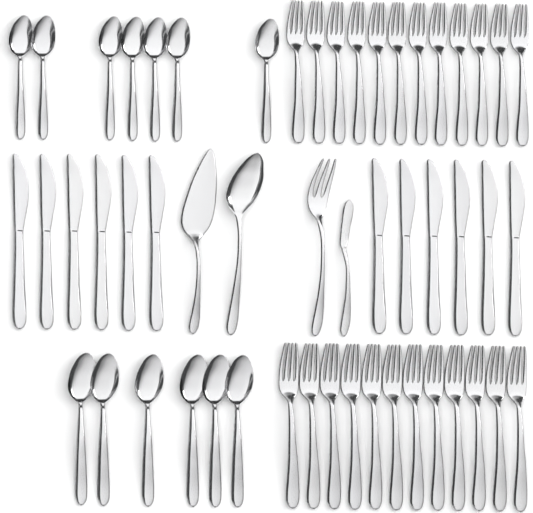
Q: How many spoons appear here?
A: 14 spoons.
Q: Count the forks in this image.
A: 25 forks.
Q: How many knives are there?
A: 13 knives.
